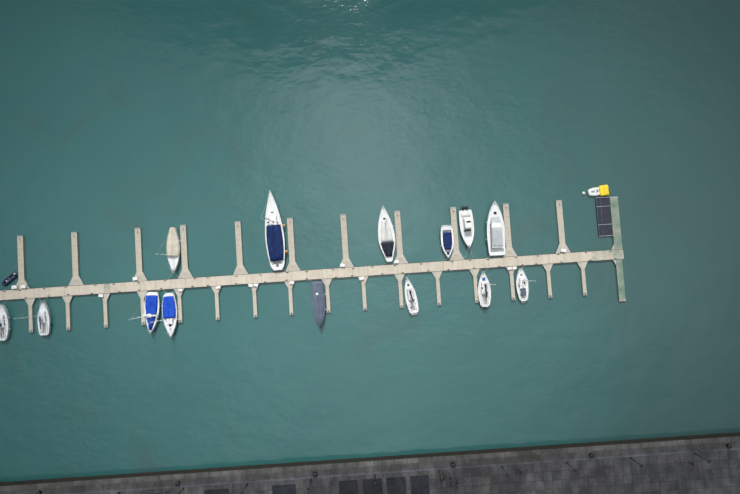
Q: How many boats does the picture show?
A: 16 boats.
